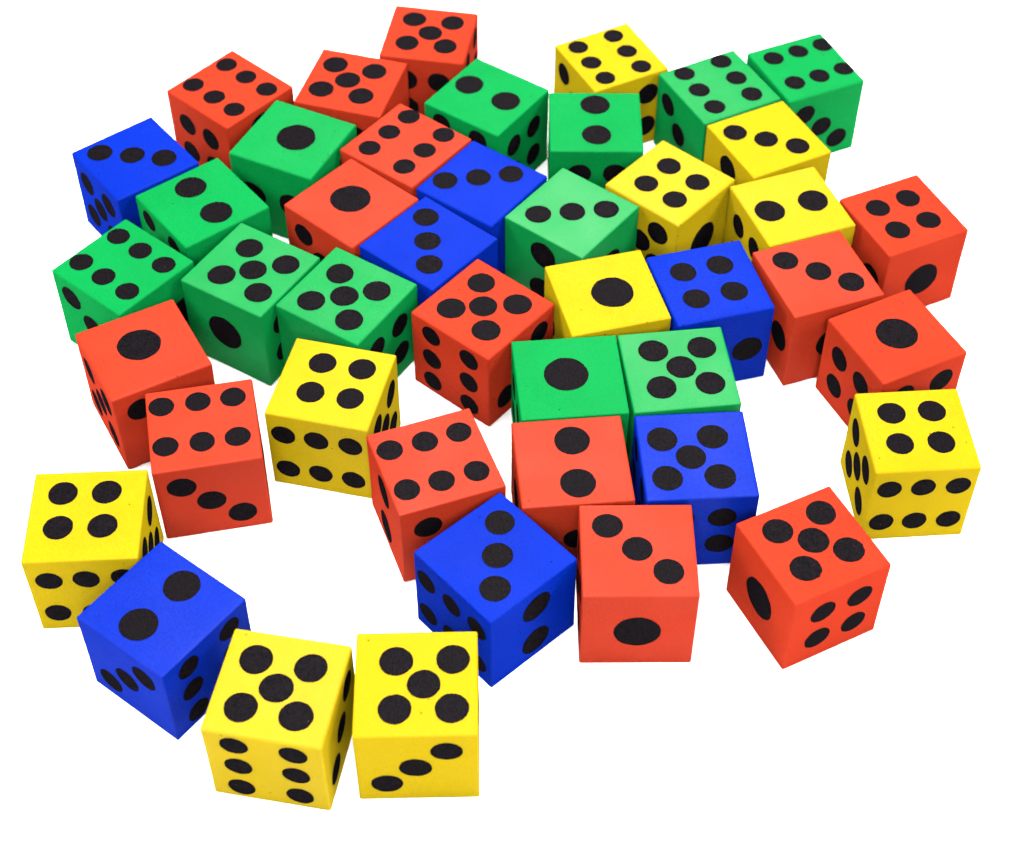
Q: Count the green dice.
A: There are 12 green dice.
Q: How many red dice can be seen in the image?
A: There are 15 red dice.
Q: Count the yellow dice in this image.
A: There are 10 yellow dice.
